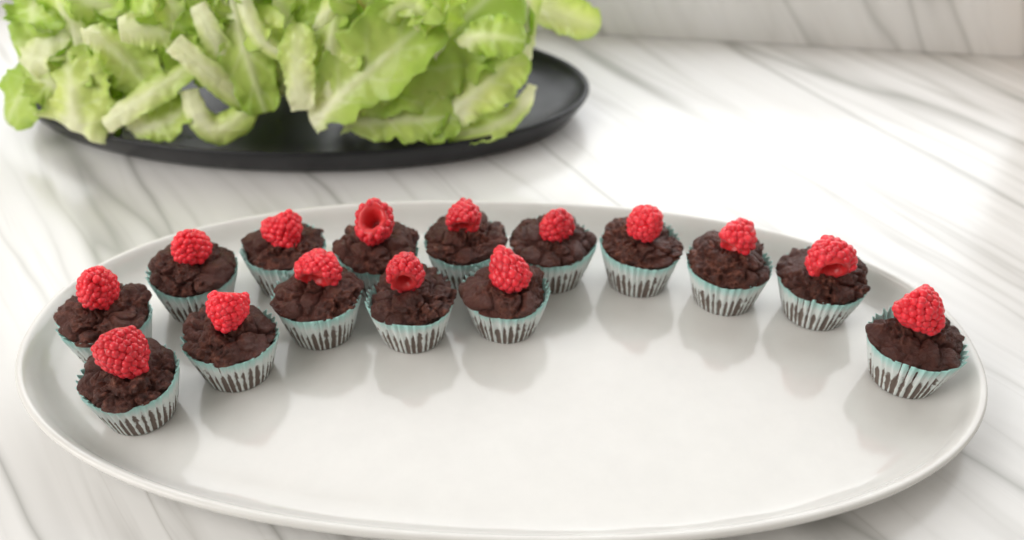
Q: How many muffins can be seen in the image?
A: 15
